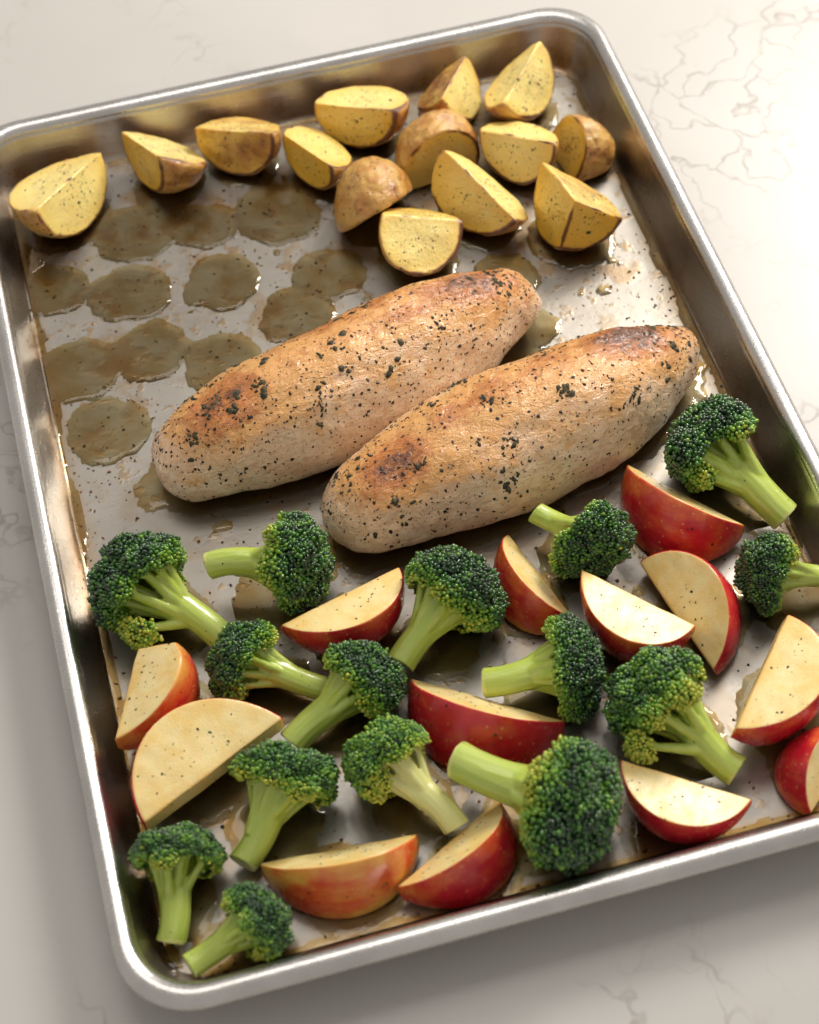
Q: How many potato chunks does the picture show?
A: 14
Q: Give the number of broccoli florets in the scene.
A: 15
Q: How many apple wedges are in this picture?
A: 13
